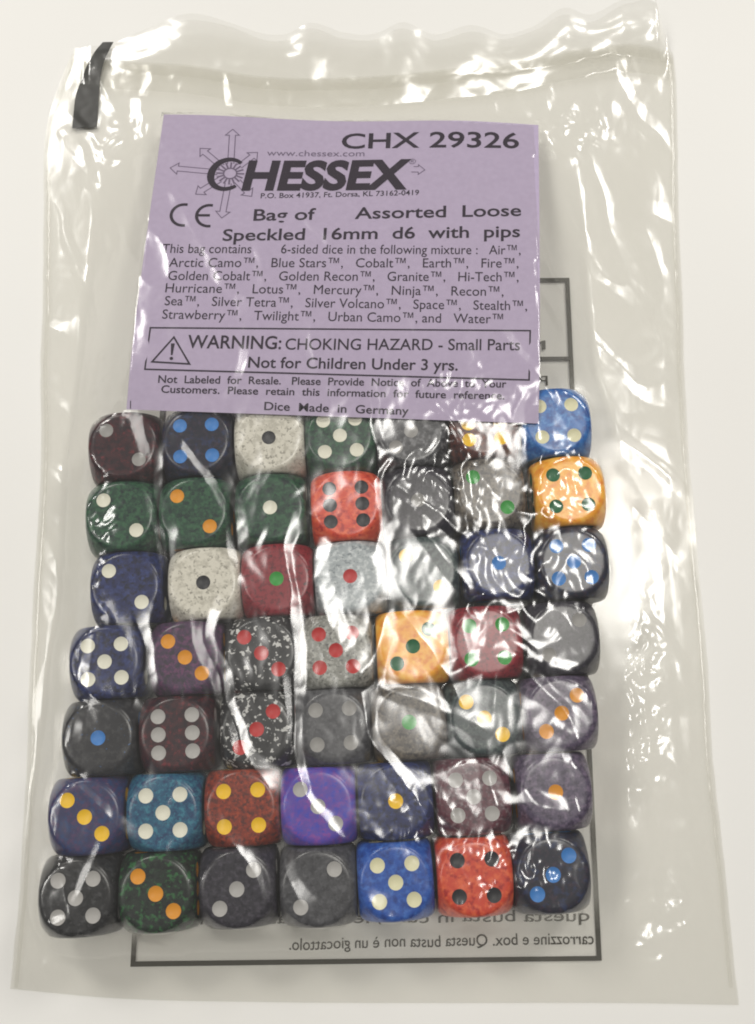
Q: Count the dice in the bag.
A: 49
